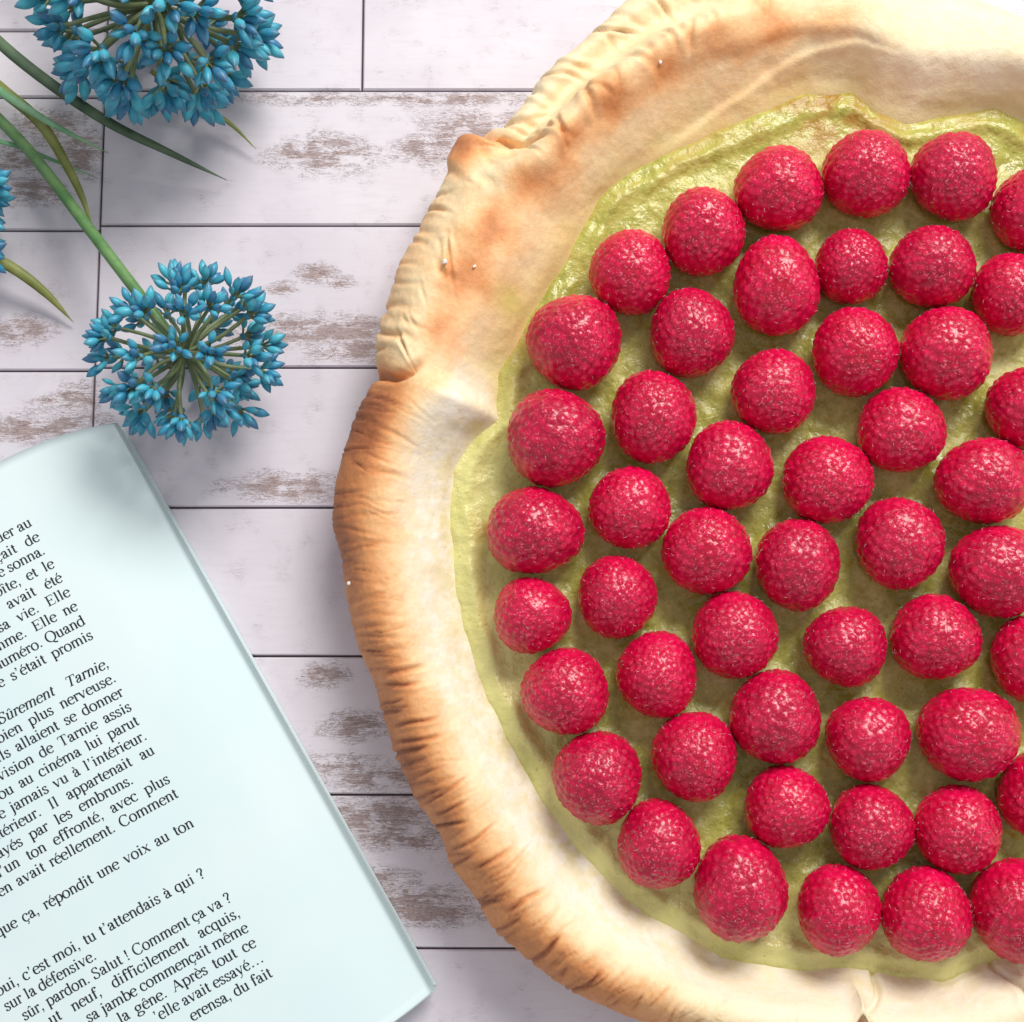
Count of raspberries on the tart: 50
